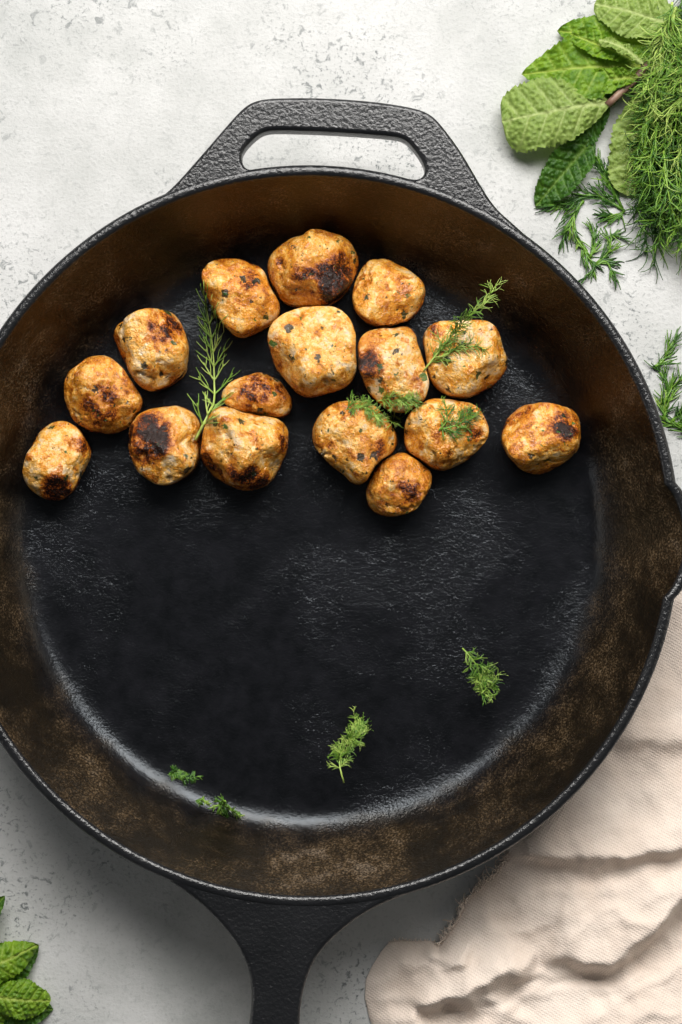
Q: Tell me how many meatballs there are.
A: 16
